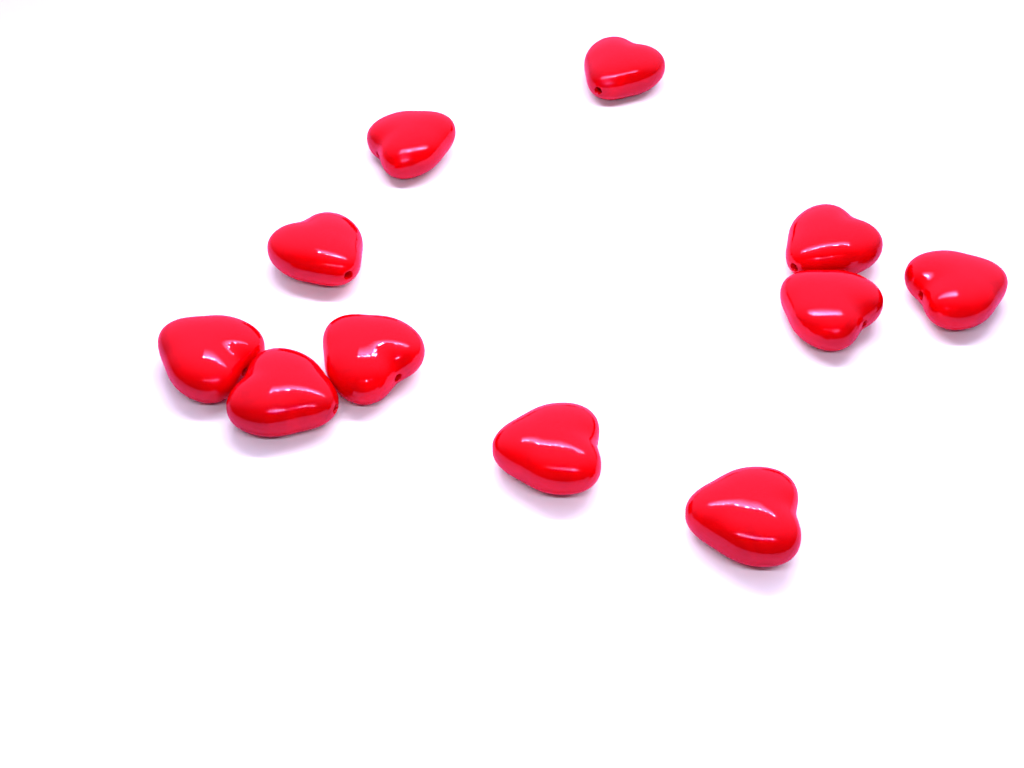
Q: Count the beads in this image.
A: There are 11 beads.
